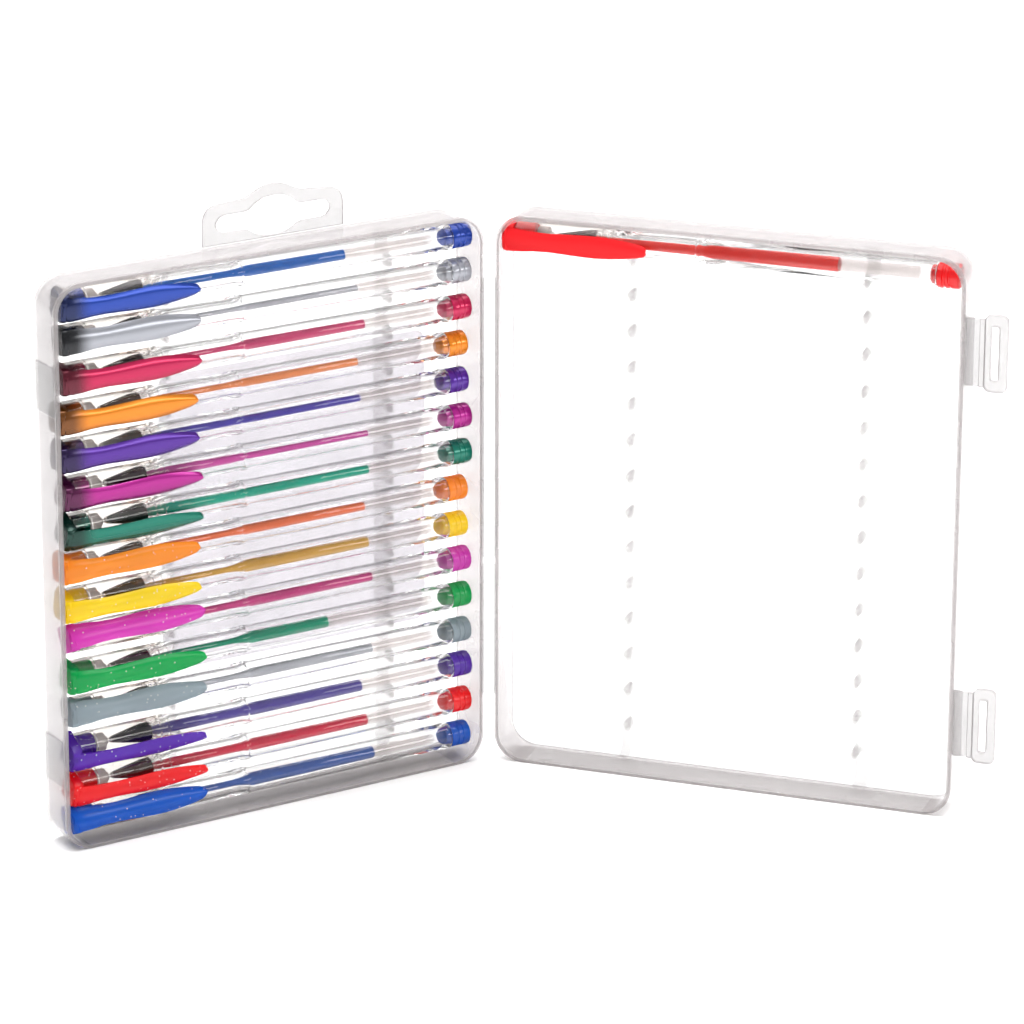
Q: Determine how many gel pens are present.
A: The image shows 16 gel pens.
